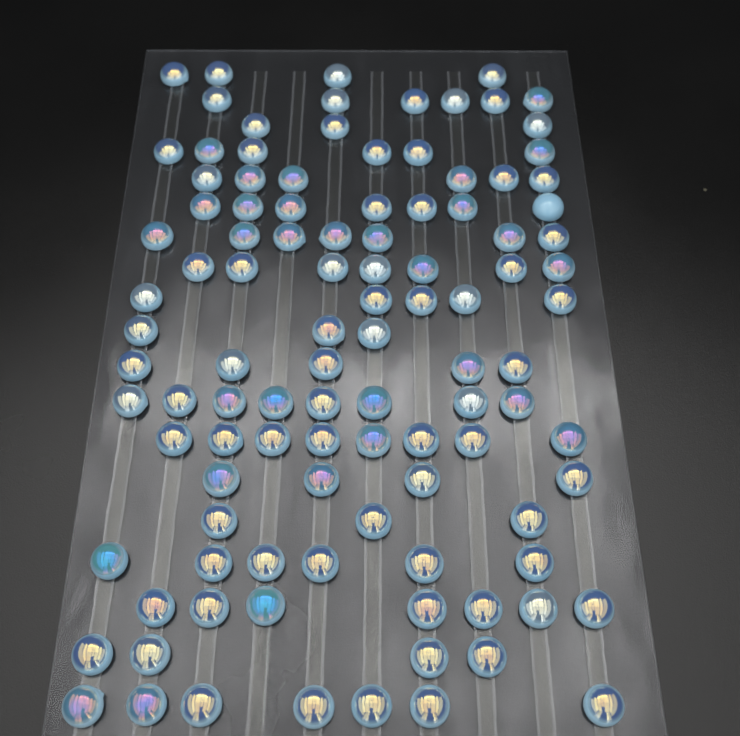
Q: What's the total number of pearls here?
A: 106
